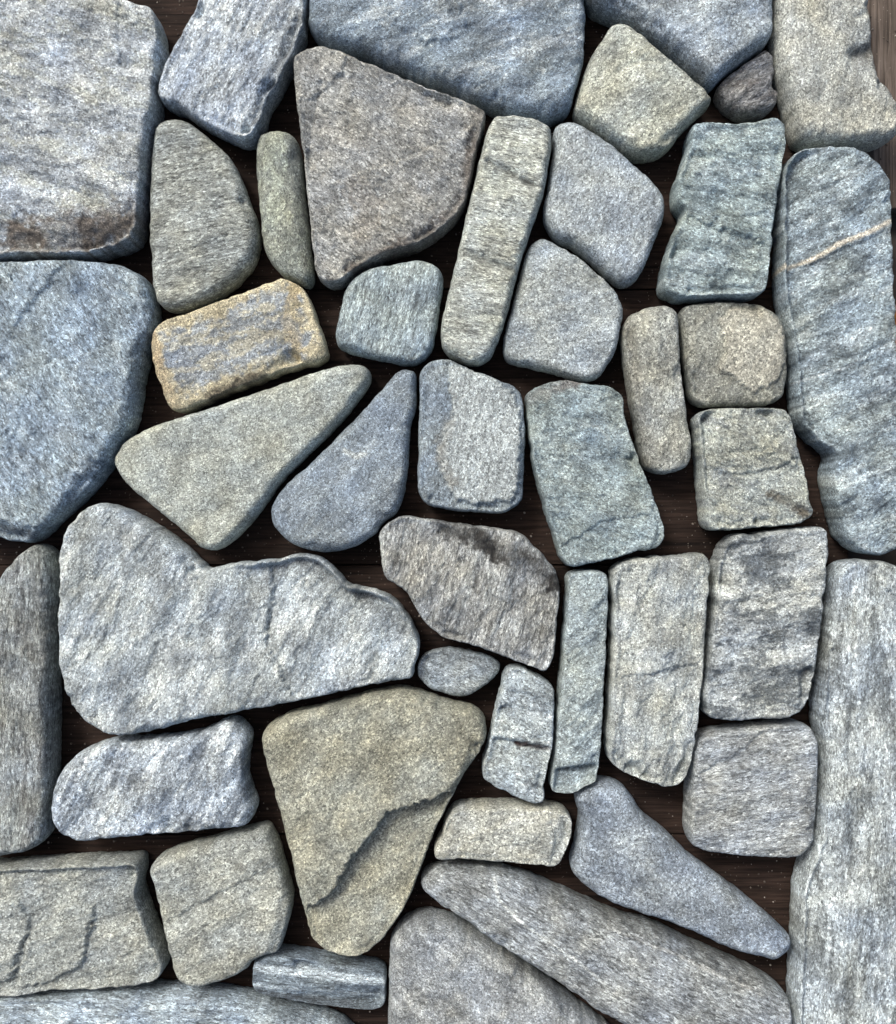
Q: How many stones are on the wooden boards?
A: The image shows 45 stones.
